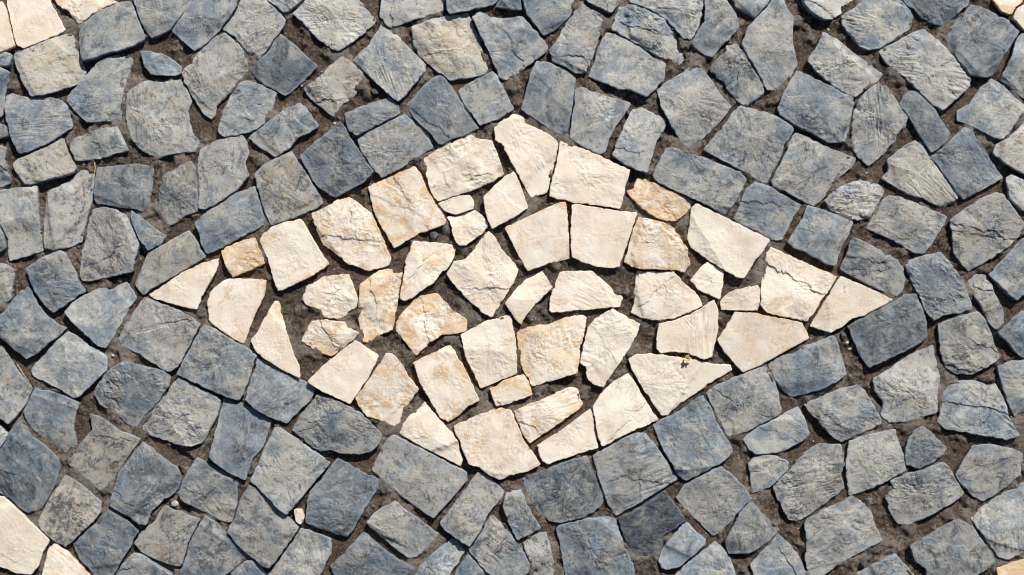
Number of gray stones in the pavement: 153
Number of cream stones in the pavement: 55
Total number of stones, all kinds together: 208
